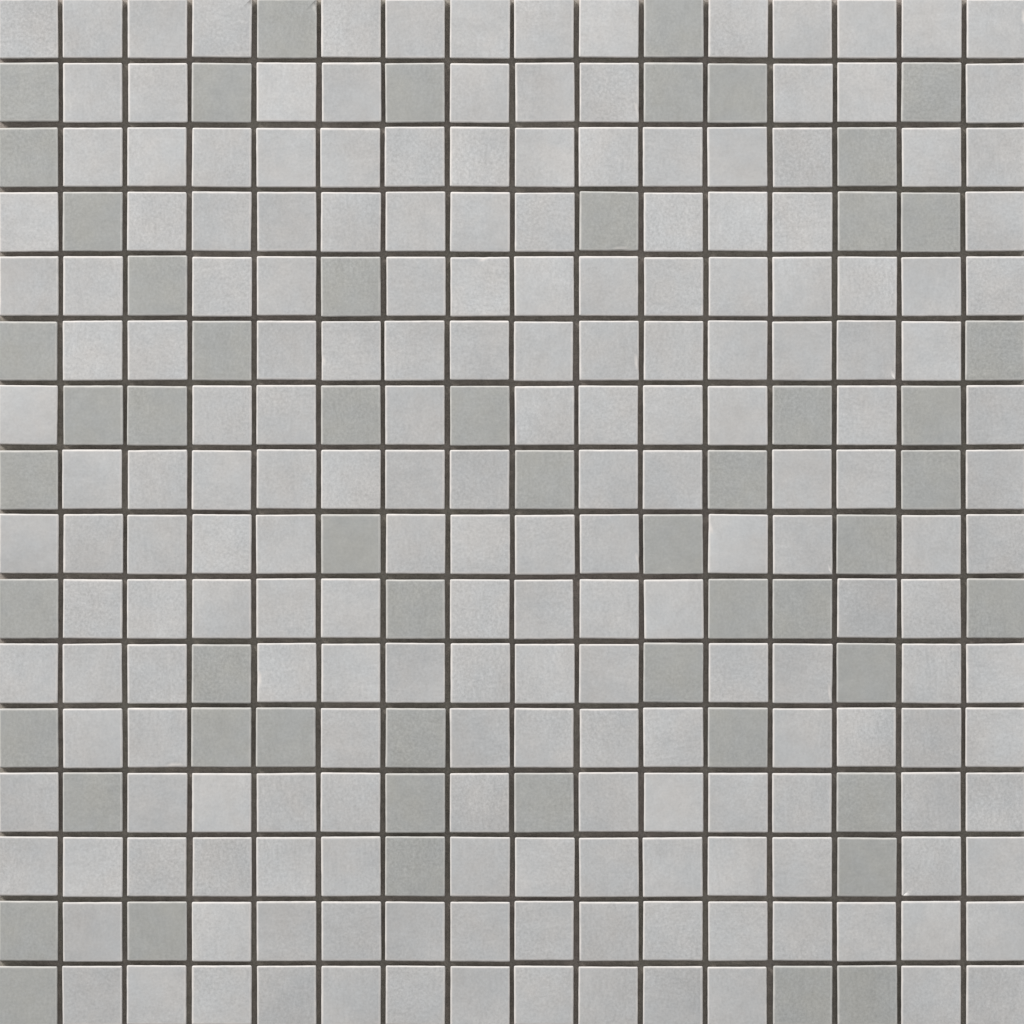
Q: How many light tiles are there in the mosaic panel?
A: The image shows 200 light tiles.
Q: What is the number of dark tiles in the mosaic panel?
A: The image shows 56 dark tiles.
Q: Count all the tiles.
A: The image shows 256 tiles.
